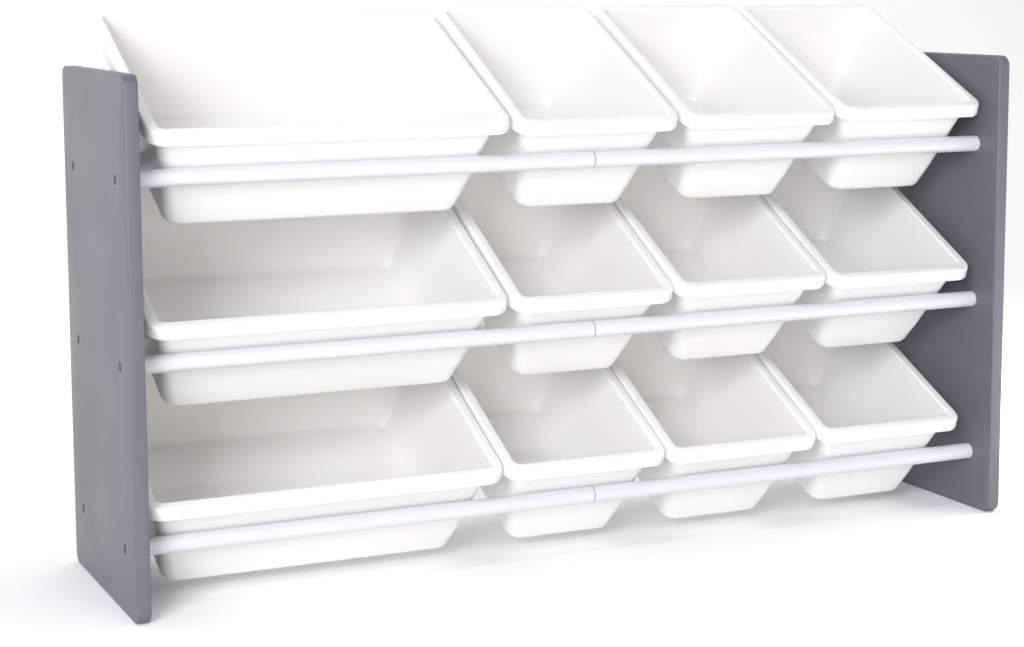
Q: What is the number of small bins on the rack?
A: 9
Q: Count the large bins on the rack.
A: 3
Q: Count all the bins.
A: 12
